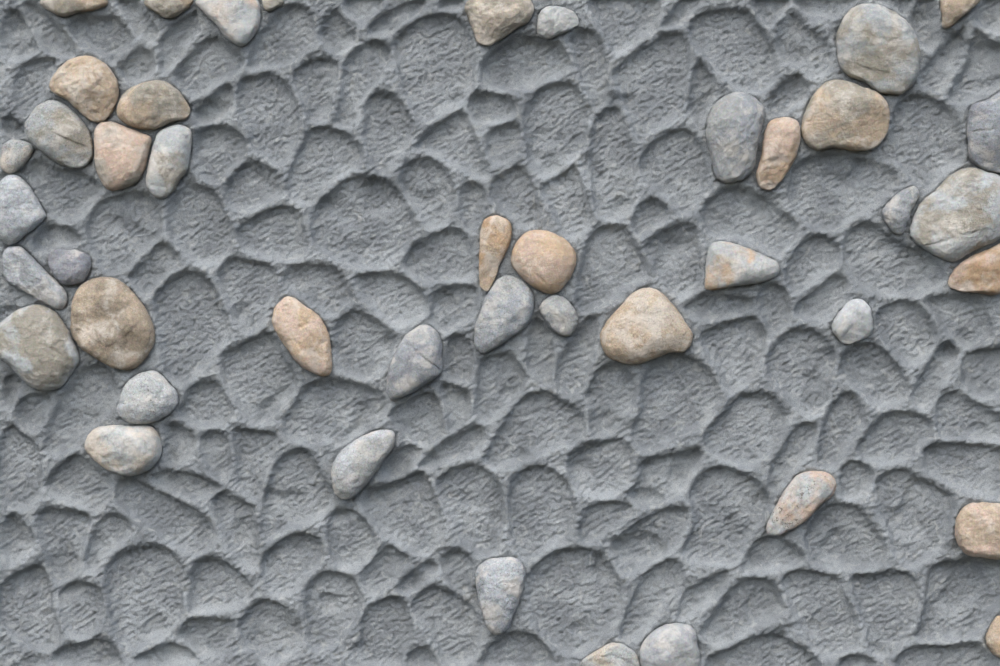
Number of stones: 44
